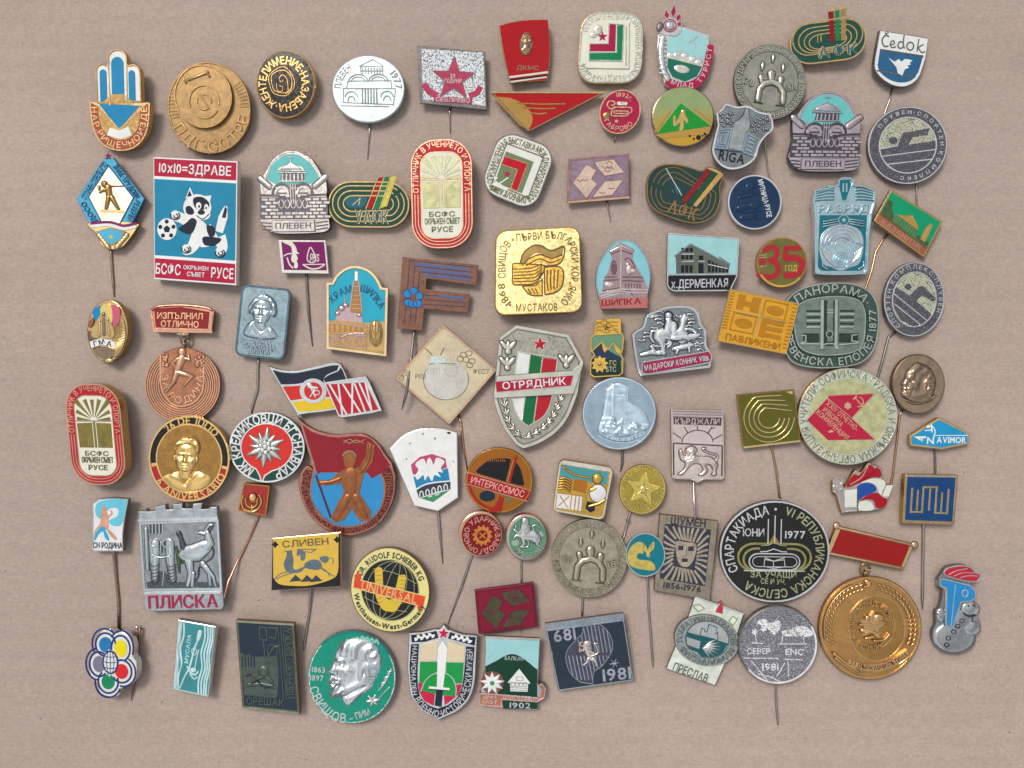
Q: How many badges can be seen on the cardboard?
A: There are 85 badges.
